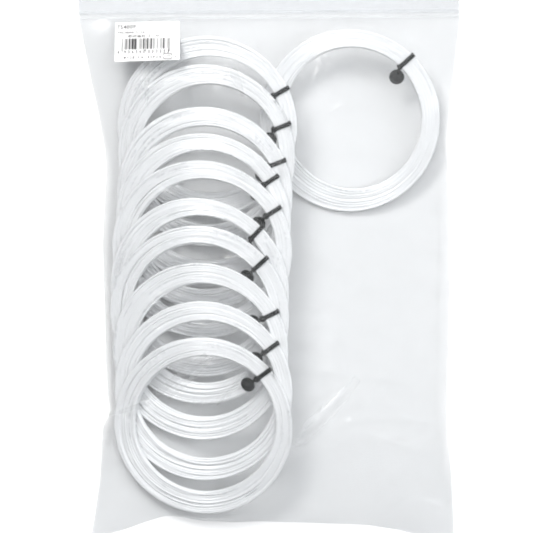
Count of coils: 11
